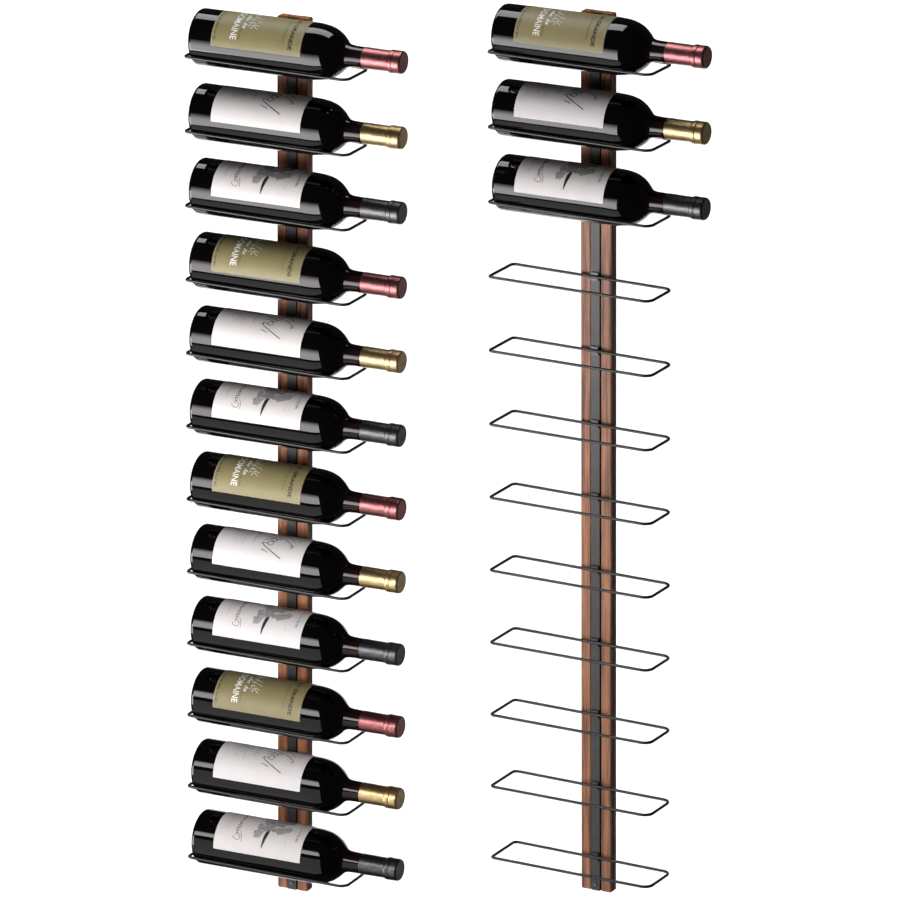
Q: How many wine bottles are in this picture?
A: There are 15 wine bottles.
